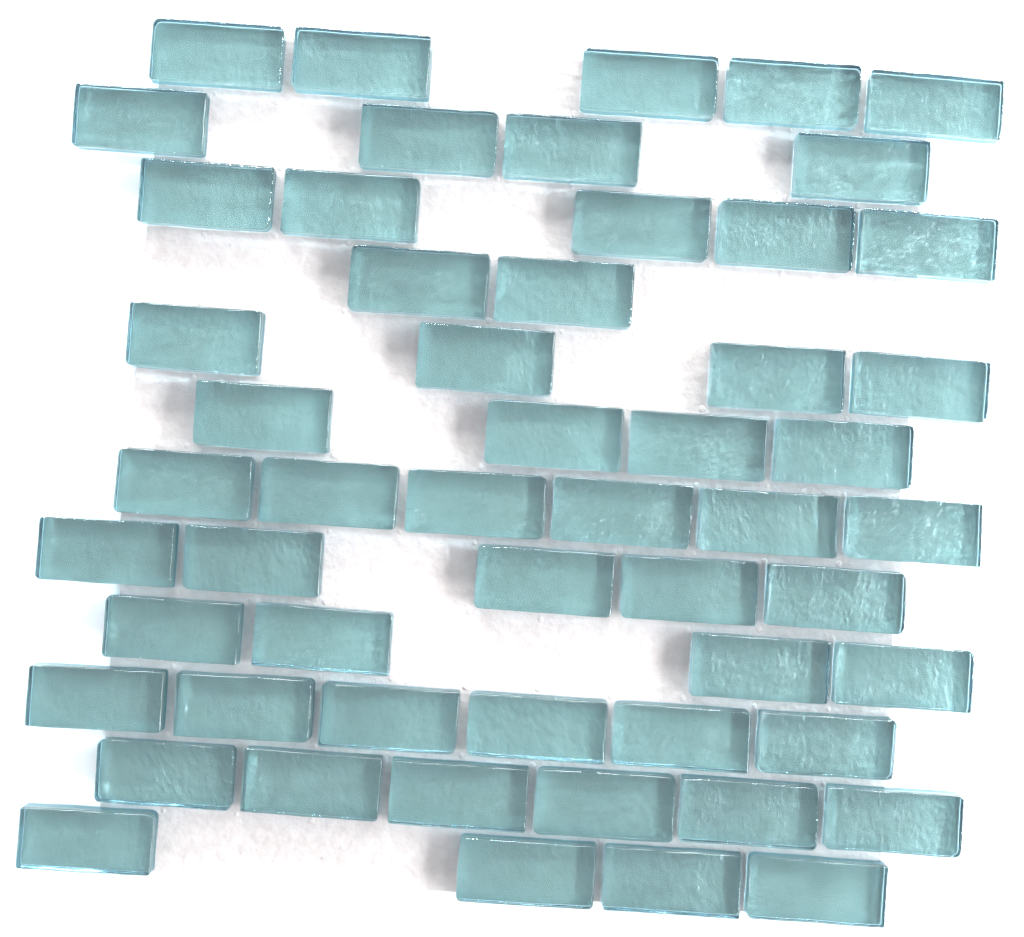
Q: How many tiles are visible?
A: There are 55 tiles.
